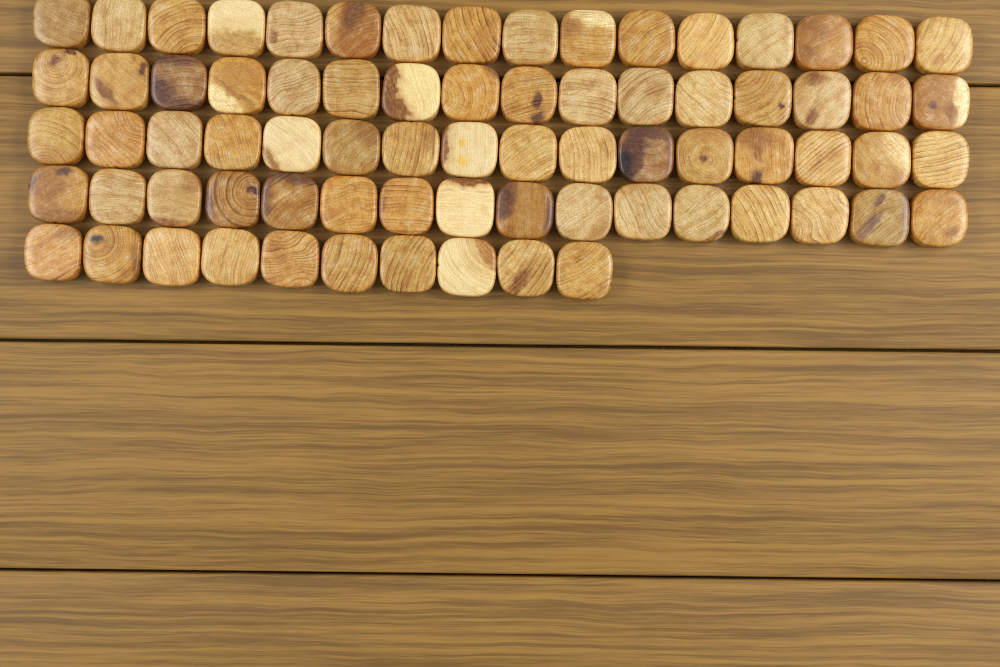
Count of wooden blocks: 74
